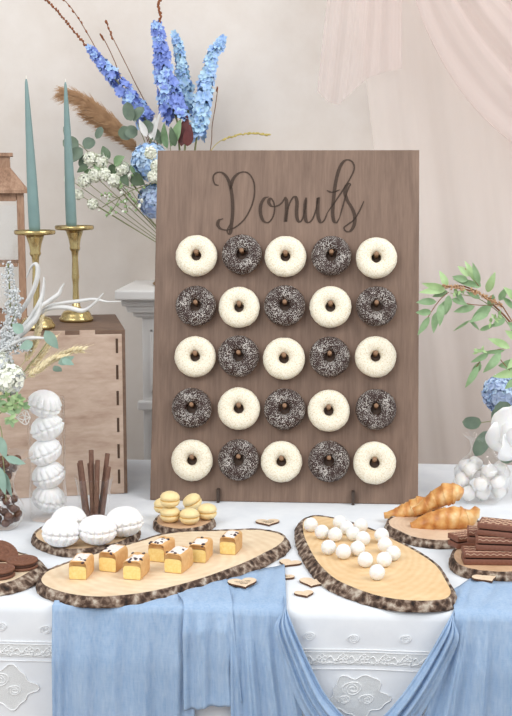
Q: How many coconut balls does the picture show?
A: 17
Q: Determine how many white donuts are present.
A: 13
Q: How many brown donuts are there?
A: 12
